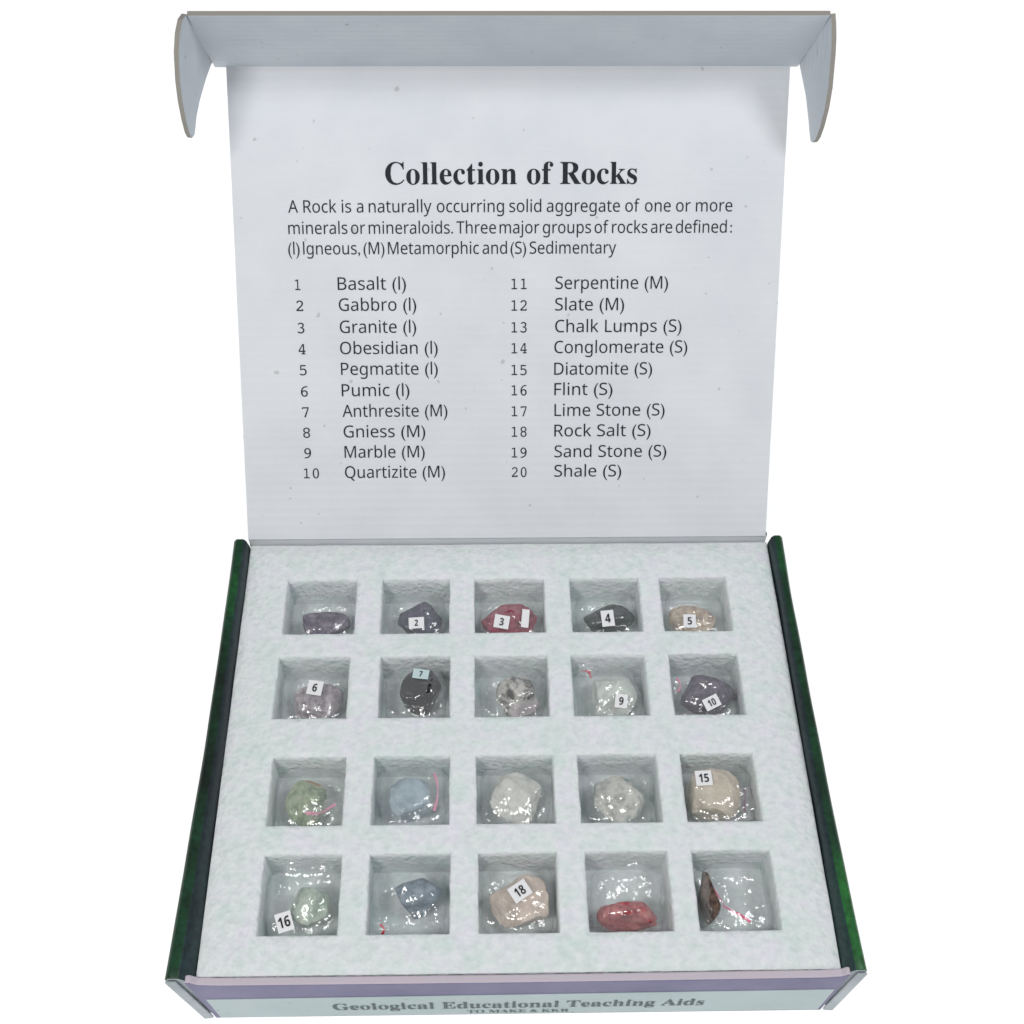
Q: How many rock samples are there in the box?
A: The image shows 20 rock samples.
